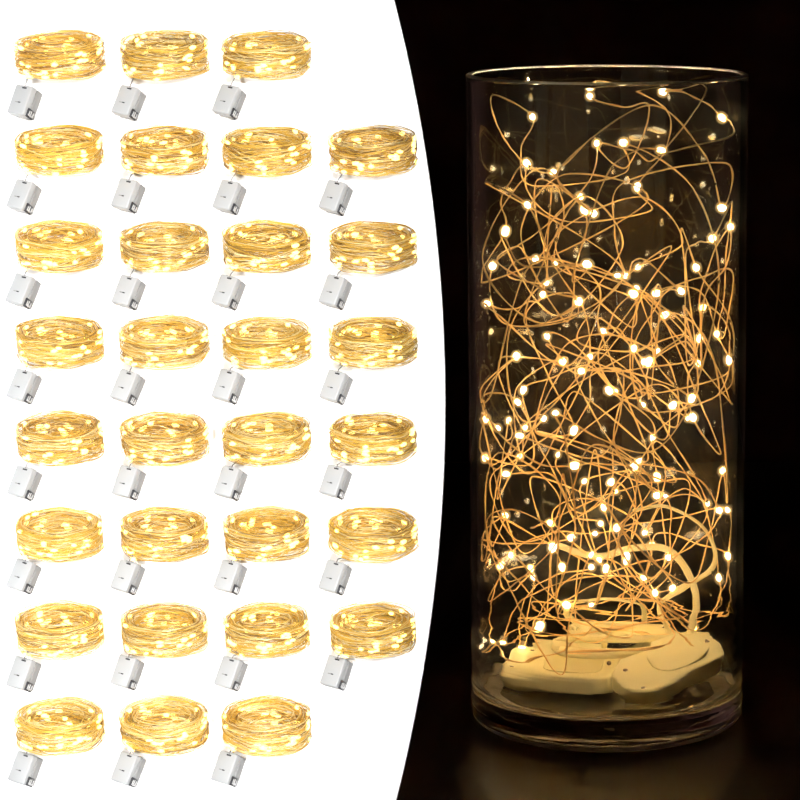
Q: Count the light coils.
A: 30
